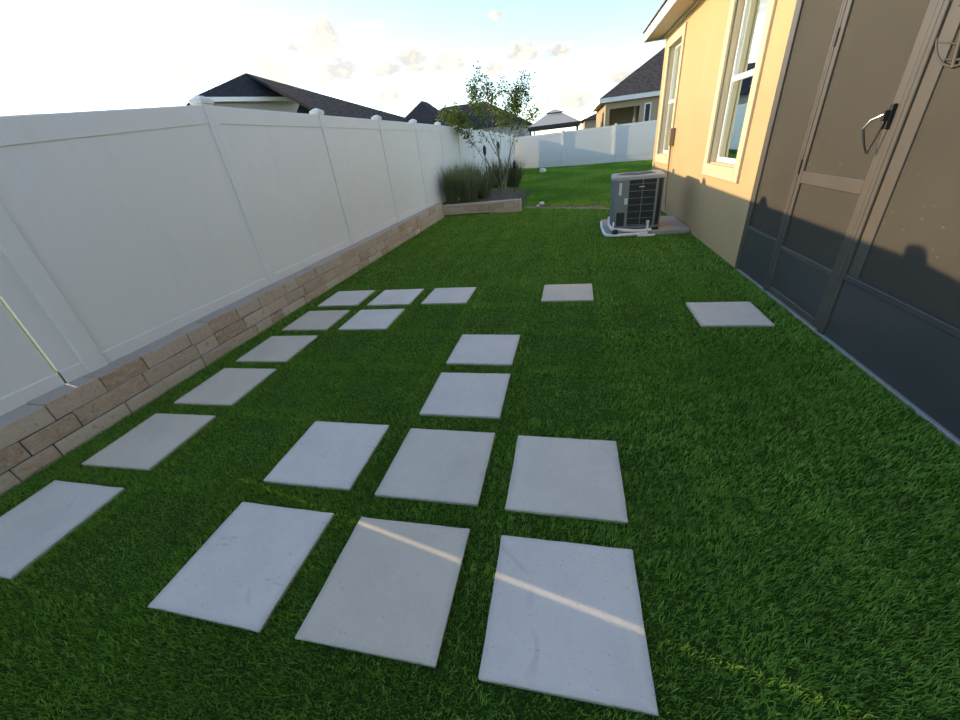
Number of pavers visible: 19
